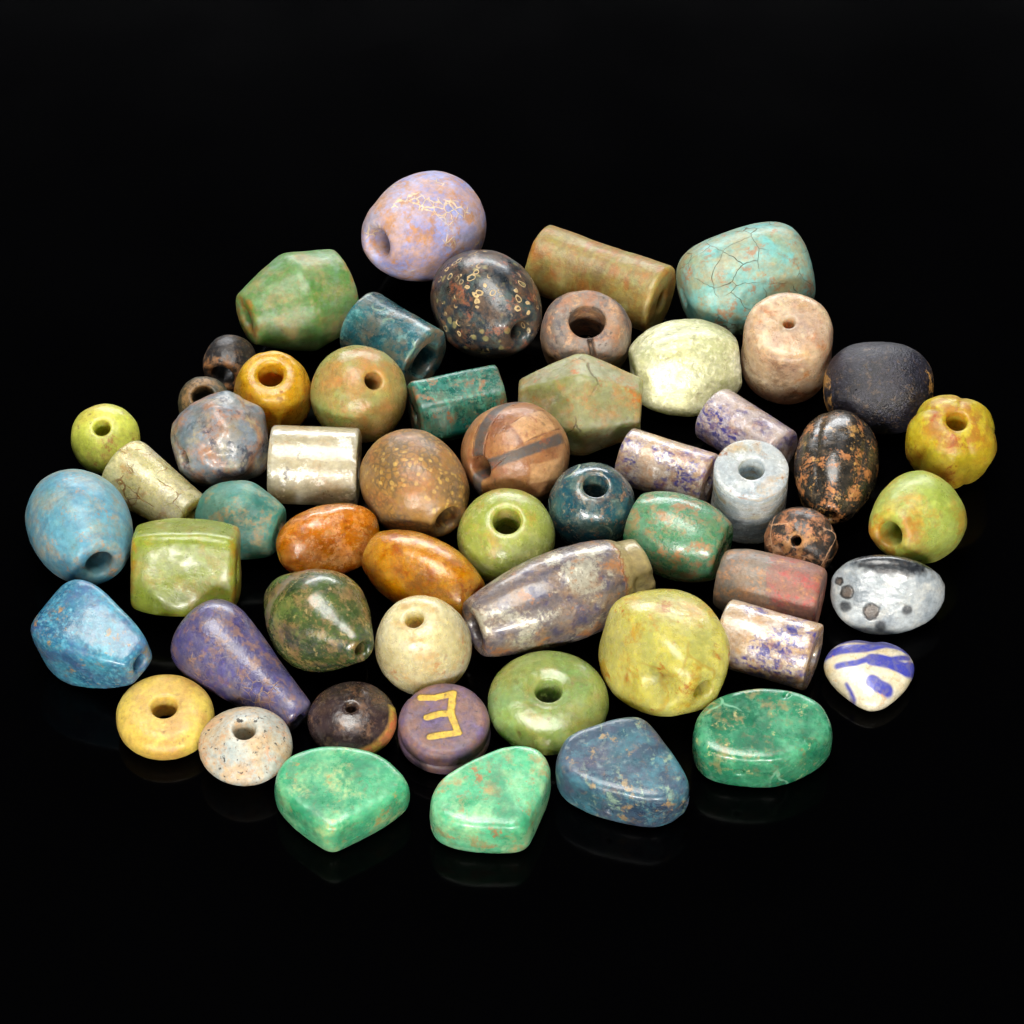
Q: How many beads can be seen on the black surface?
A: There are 56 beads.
